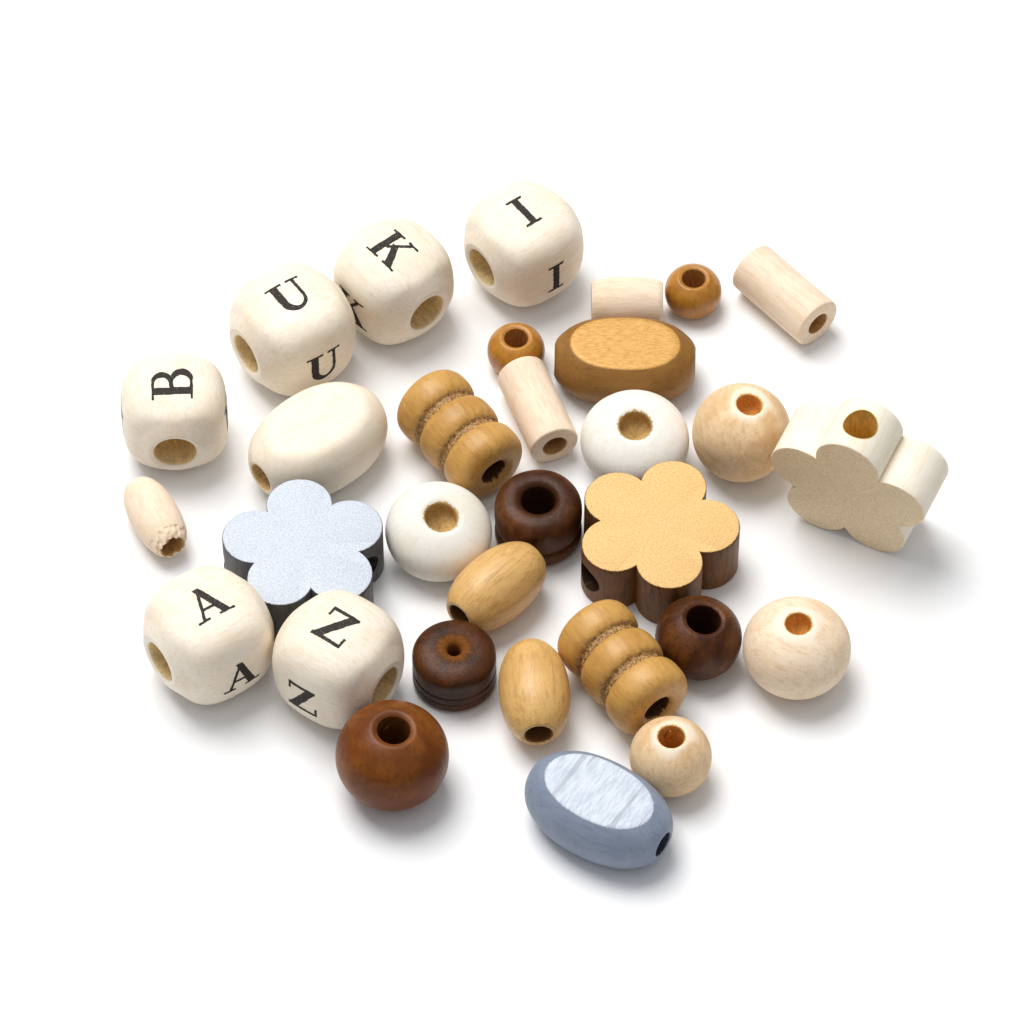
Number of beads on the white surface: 31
